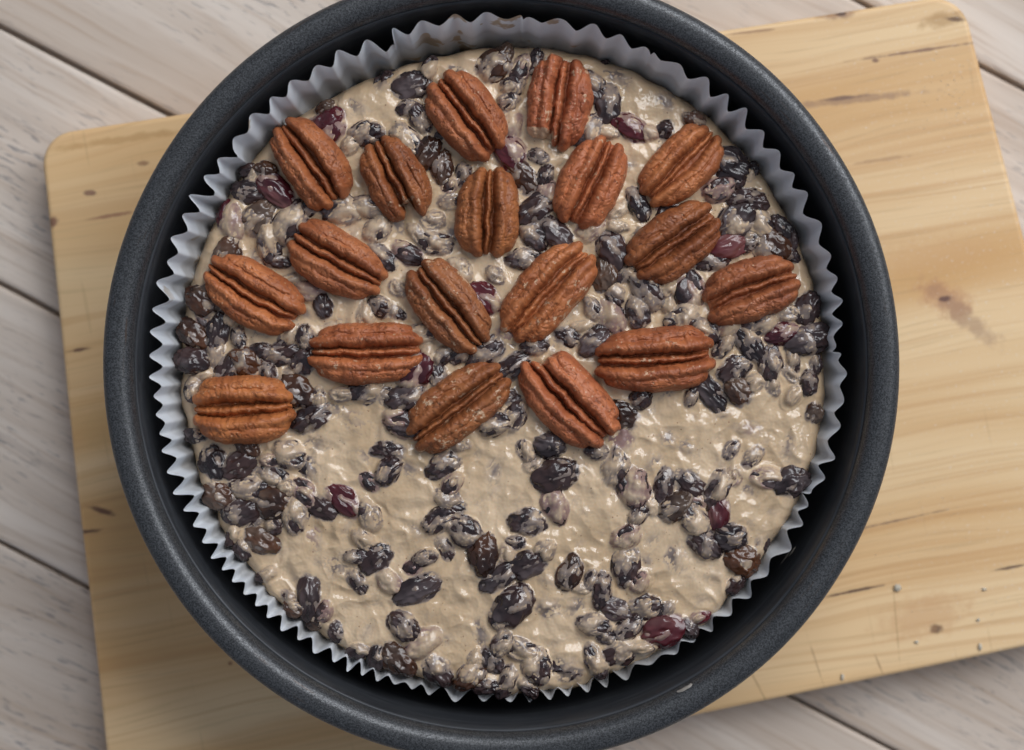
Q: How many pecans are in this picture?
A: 18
